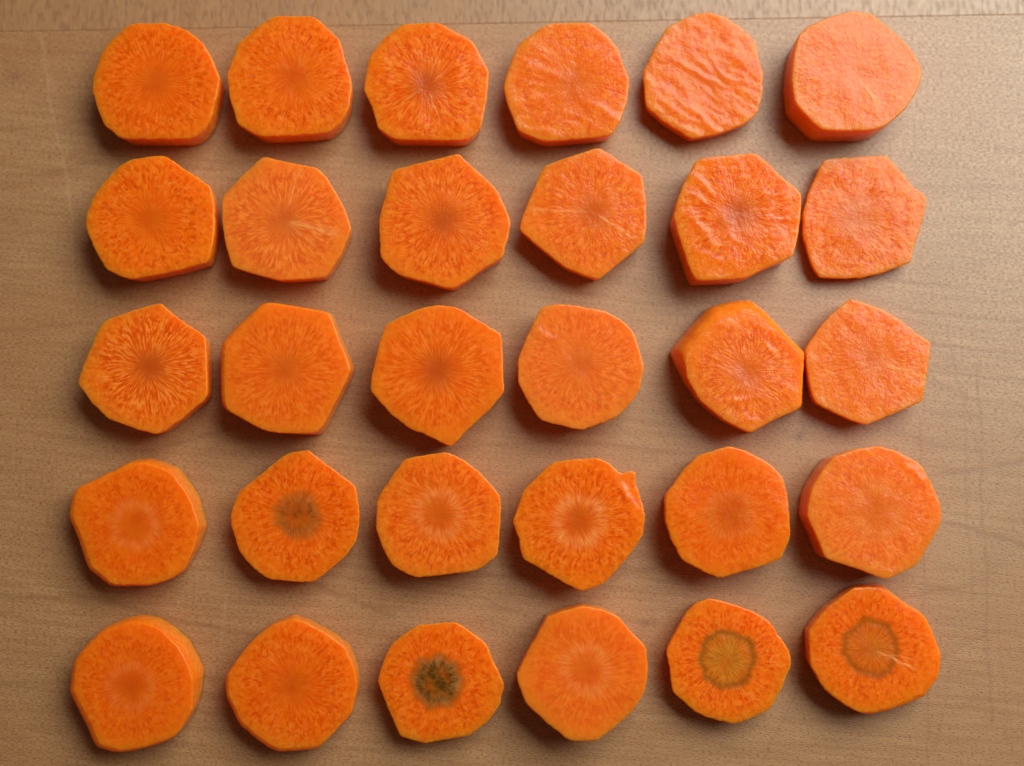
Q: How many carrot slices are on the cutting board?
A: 30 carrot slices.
